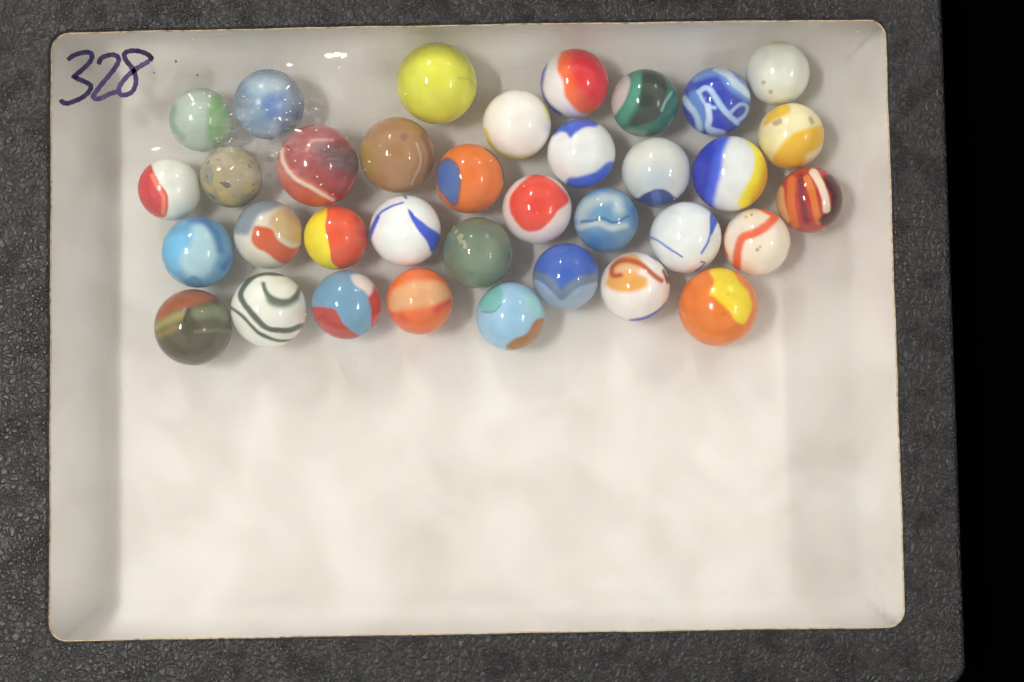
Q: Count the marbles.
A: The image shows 35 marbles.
